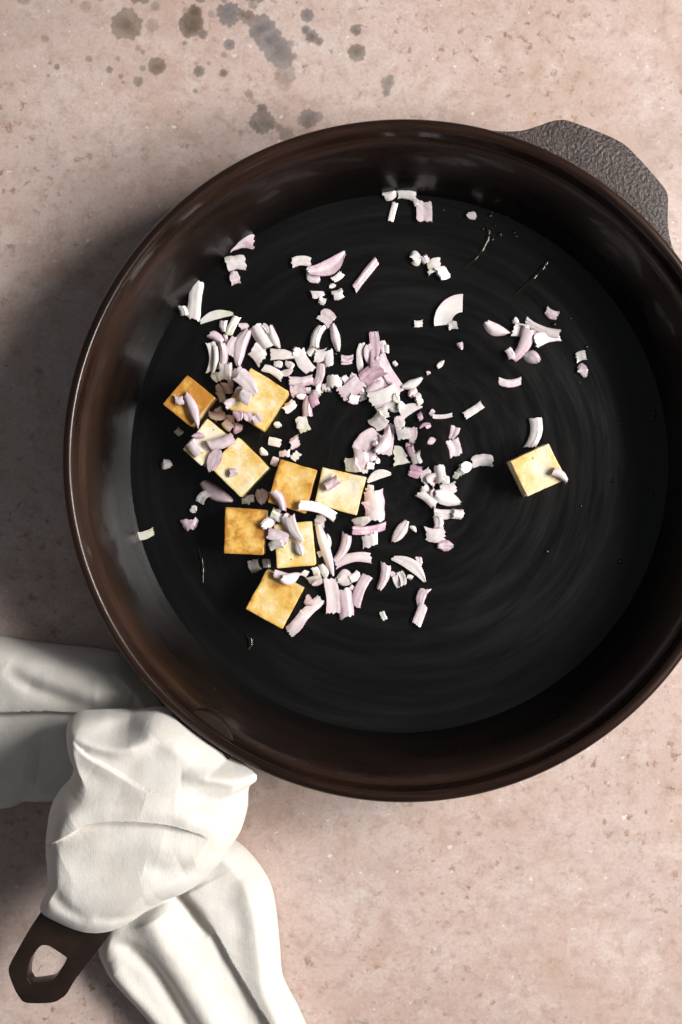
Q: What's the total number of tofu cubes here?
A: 10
